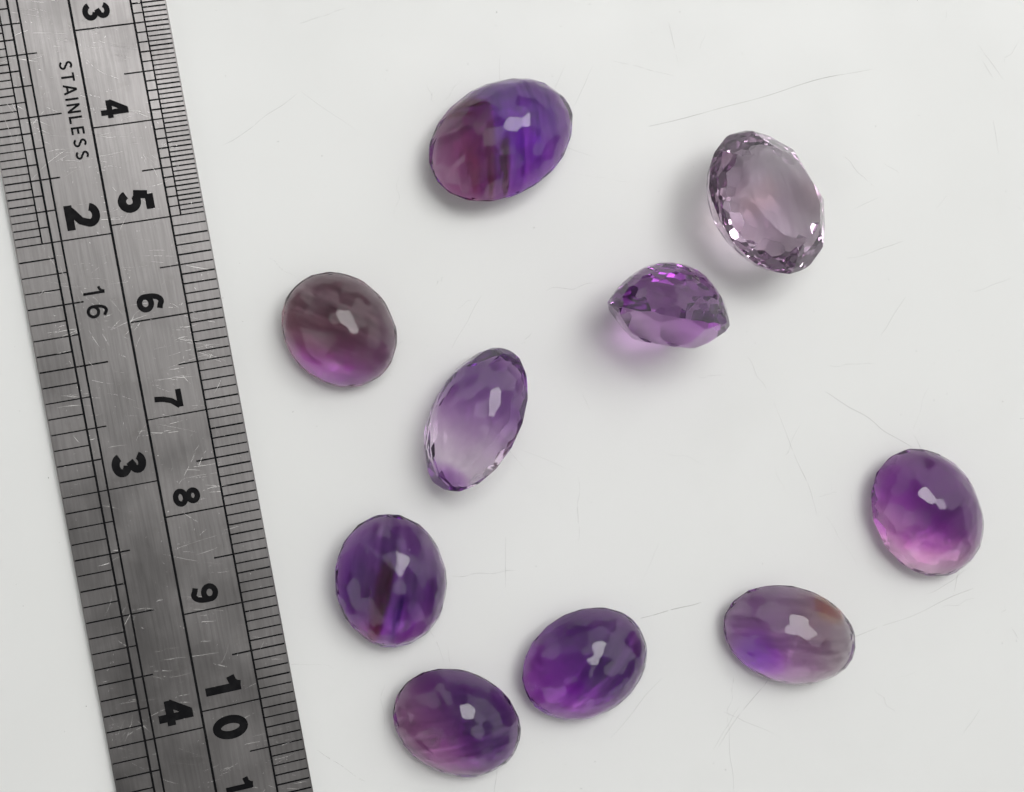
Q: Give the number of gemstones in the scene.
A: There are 10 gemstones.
